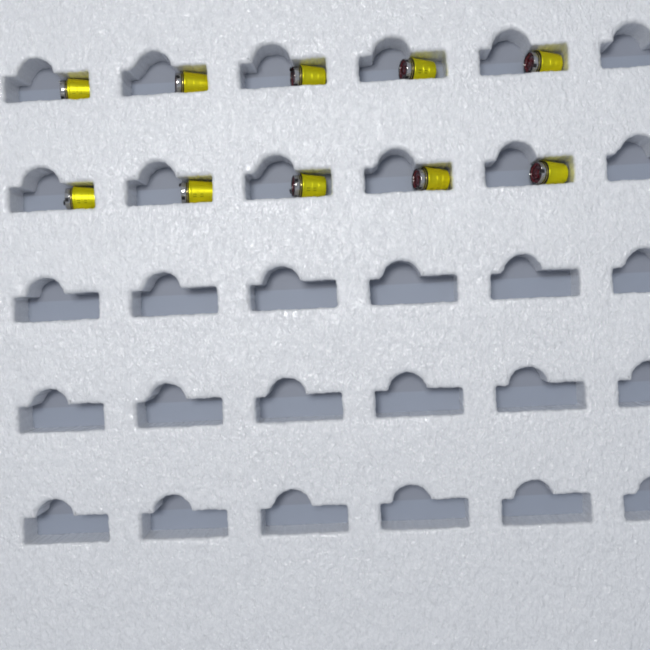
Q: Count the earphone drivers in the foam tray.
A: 10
